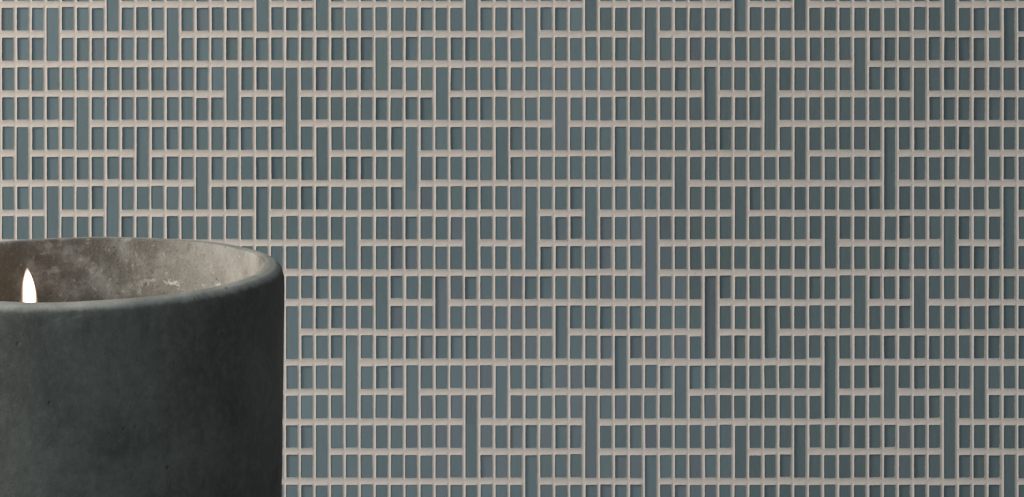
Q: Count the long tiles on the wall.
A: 71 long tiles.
